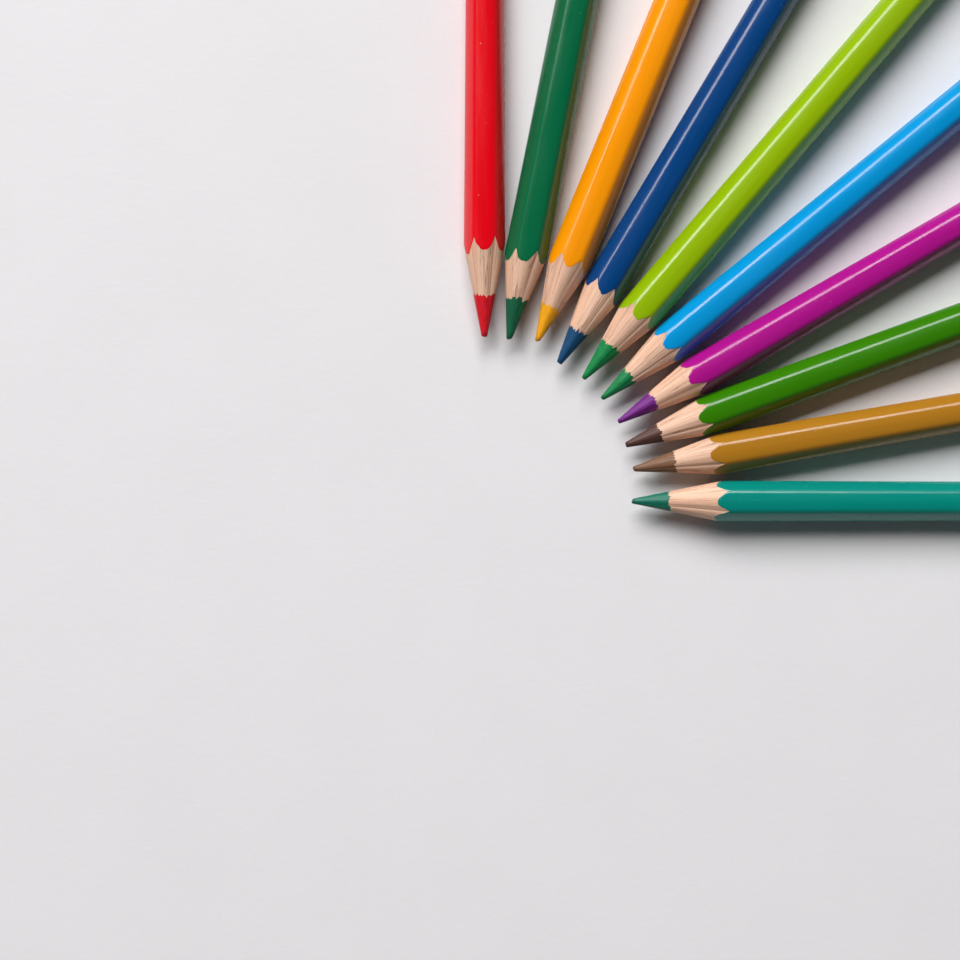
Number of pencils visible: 10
